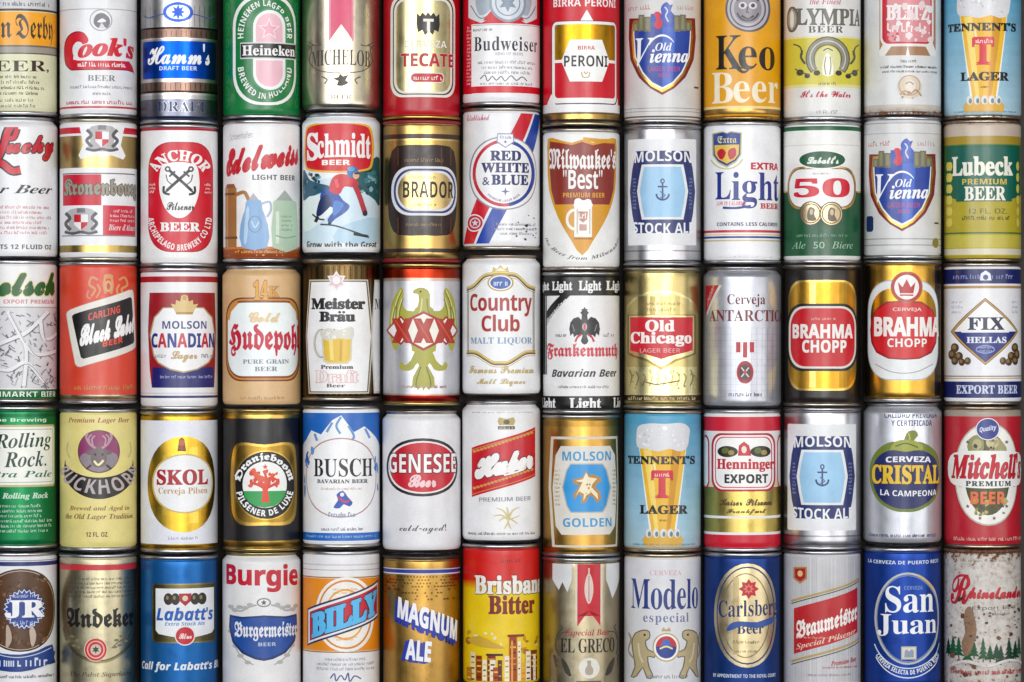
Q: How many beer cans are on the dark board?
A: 65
